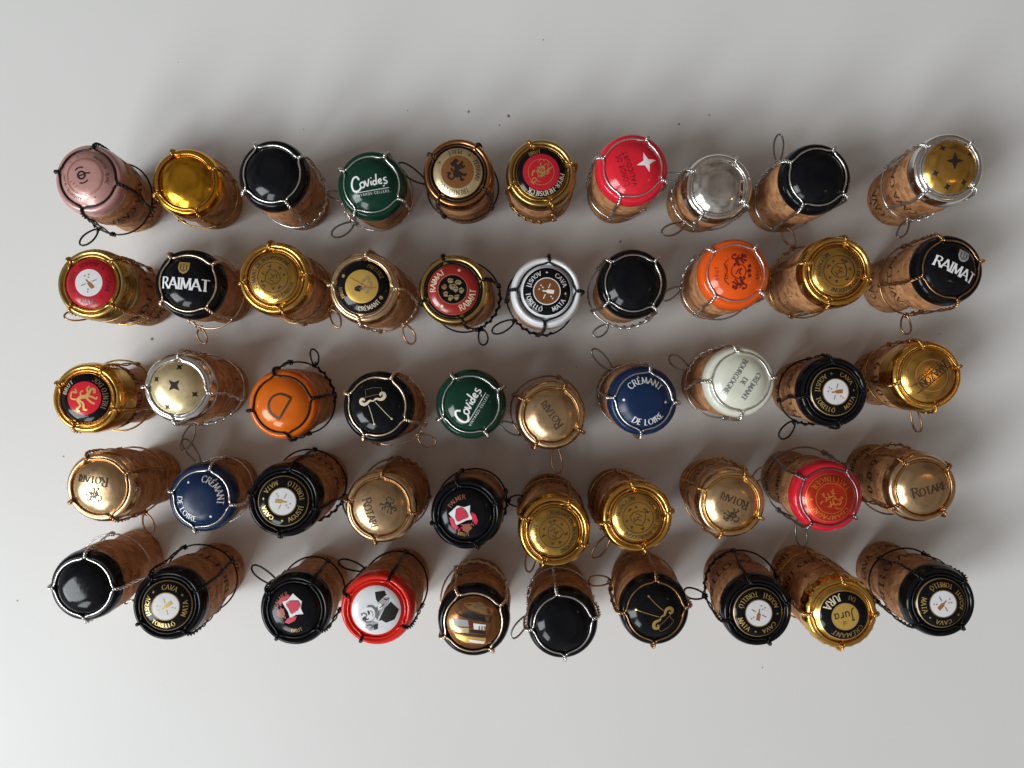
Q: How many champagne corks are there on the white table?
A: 50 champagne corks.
